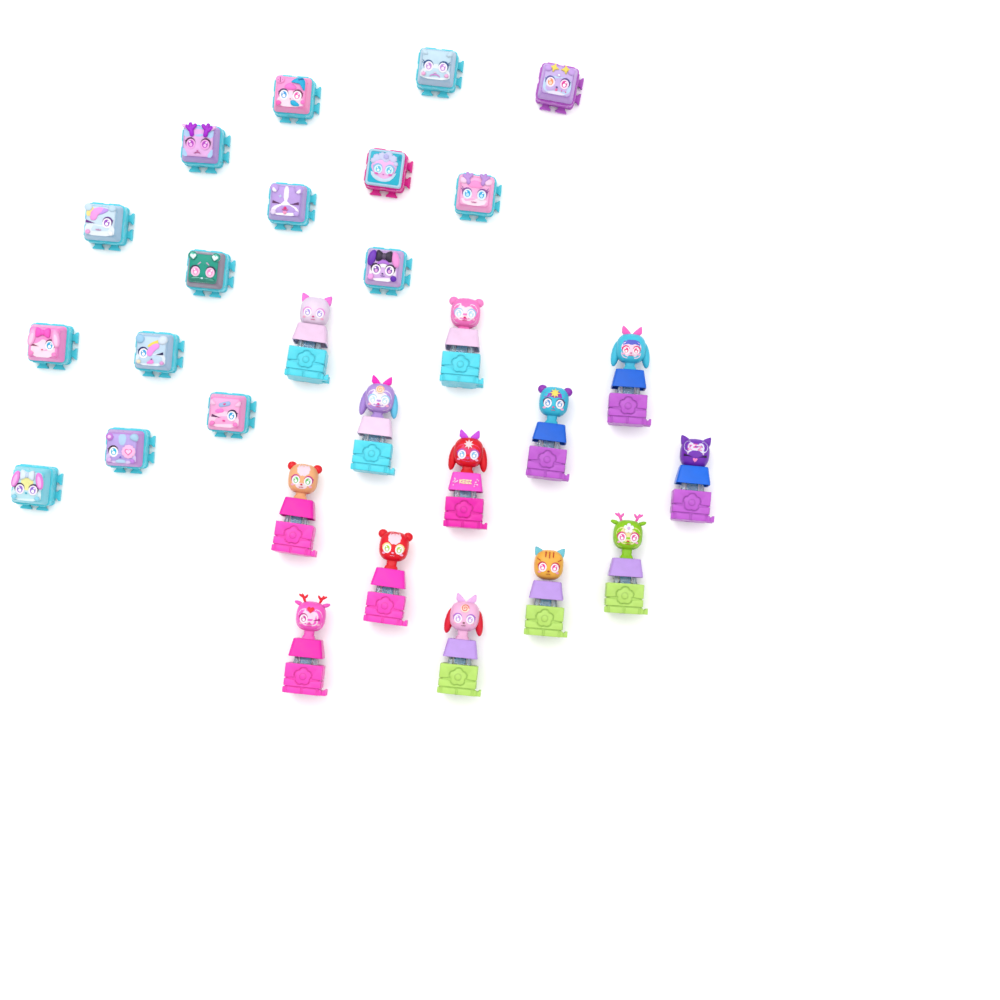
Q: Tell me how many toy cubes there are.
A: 15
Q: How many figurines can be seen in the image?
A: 13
